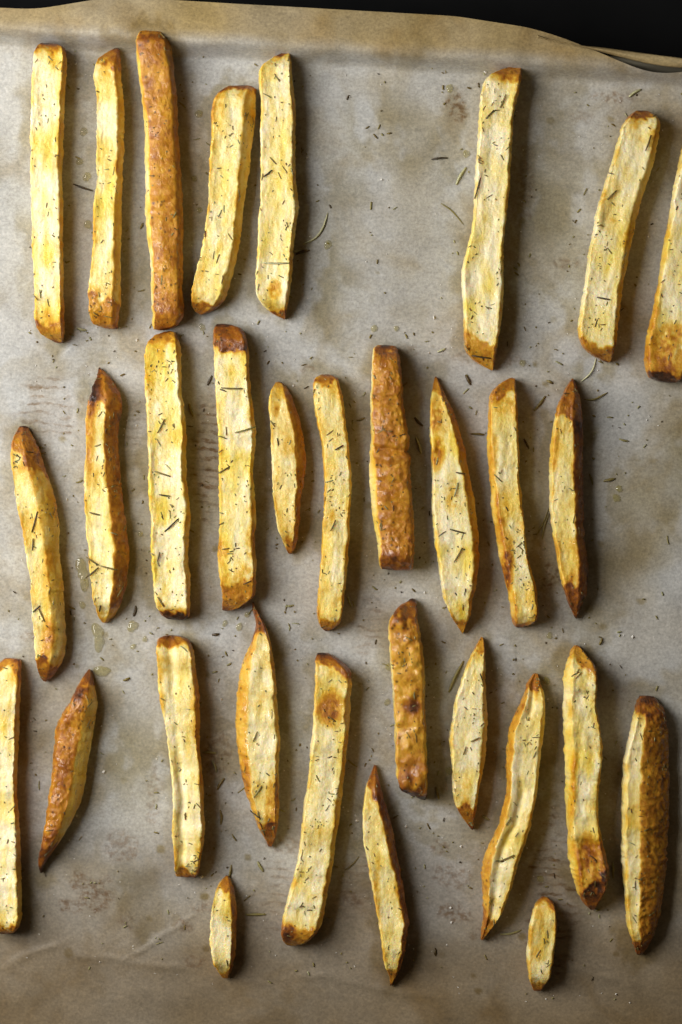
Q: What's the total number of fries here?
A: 31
